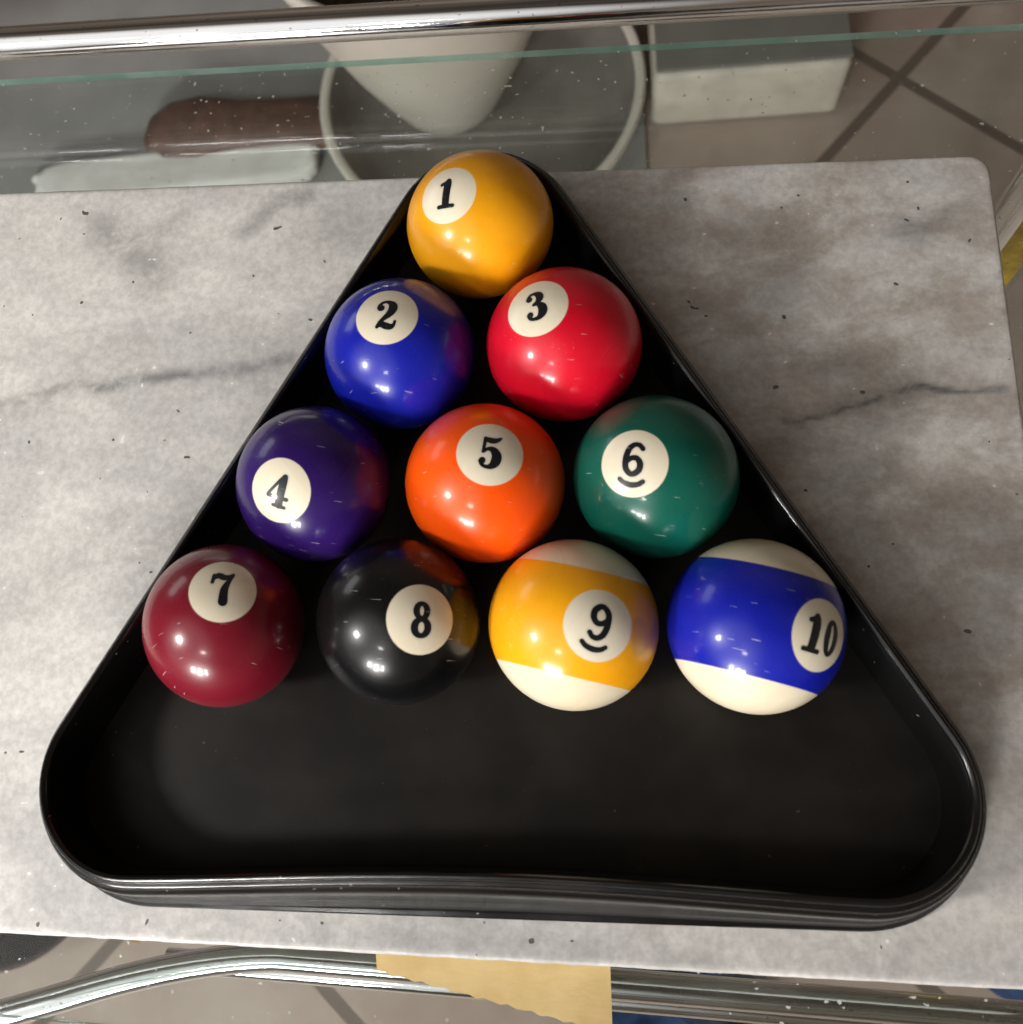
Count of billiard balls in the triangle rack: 10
